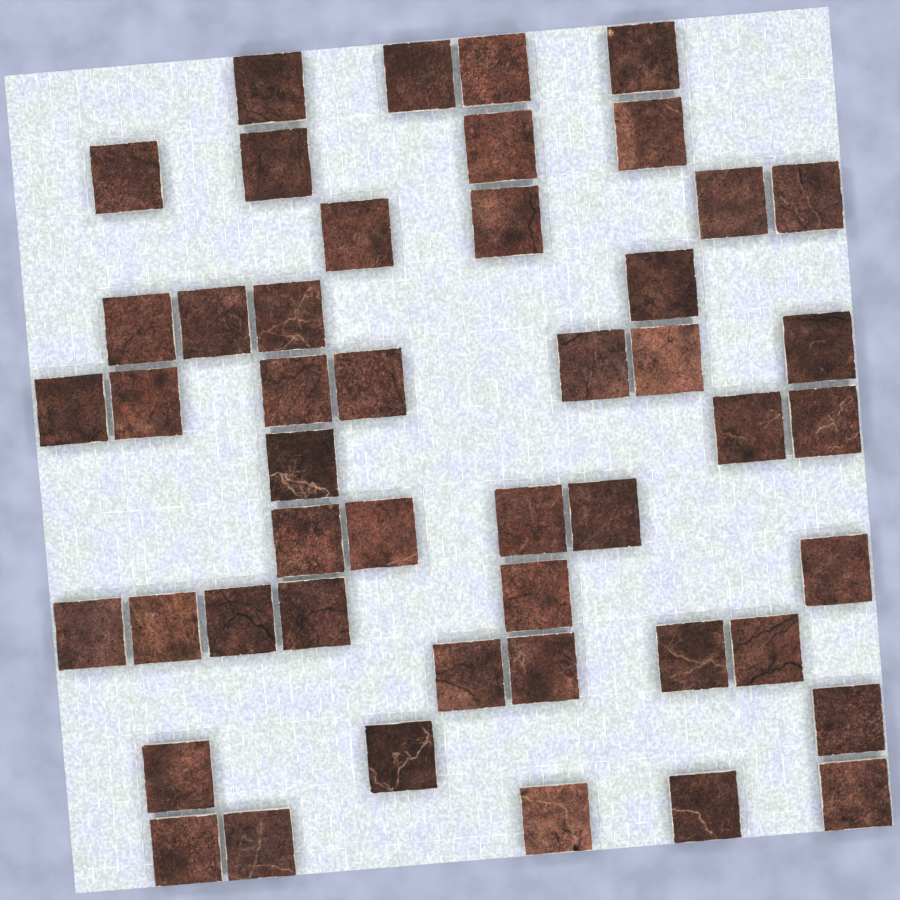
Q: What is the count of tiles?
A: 48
